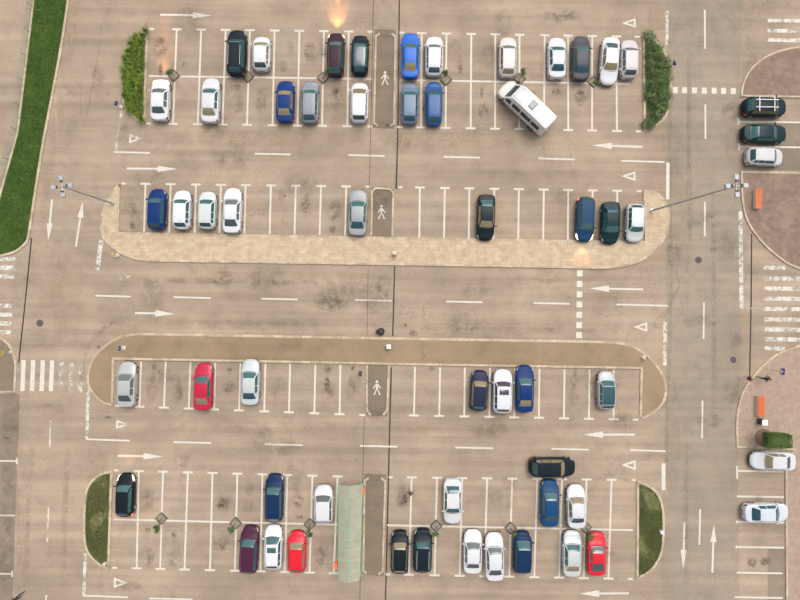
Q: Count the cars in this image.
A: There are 56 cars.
